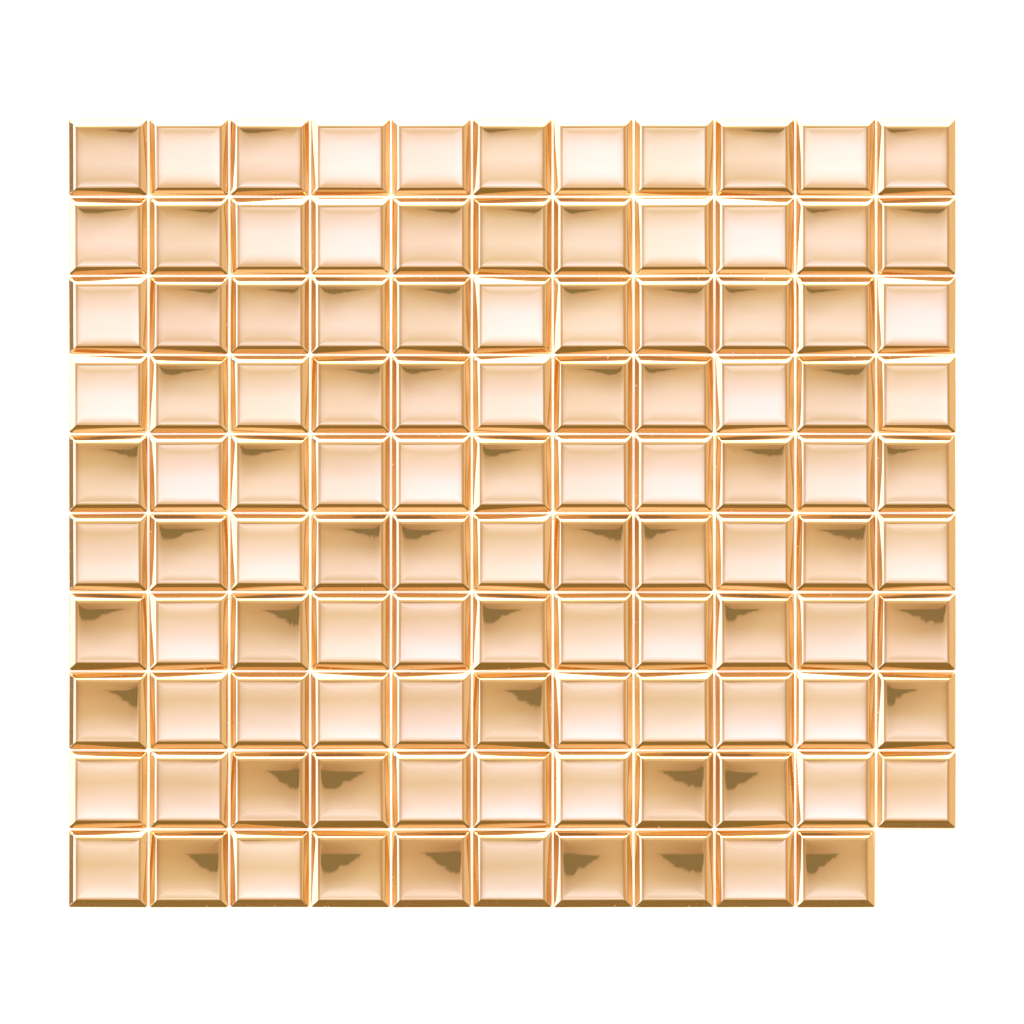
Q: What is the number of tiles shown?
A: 109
